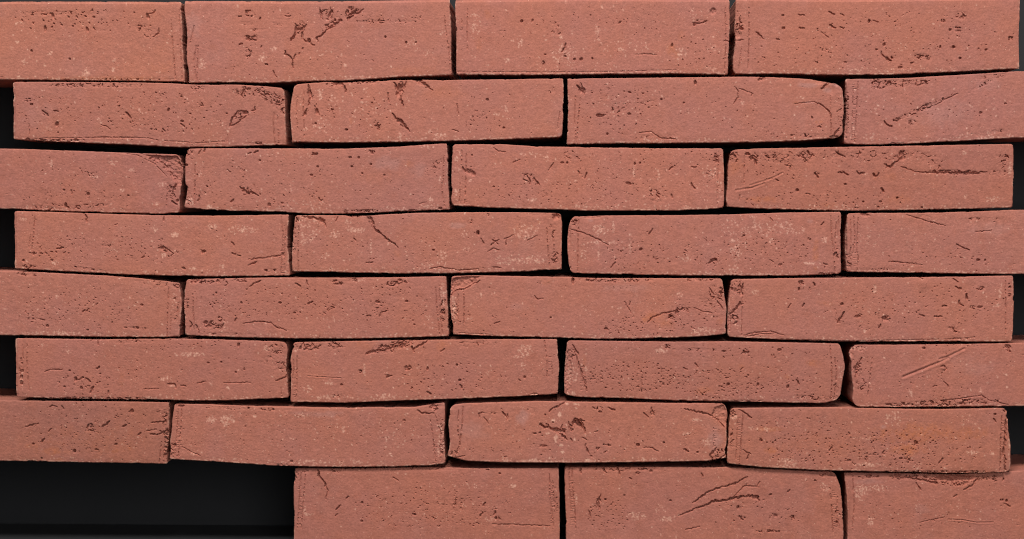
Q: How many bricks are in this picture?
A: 31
